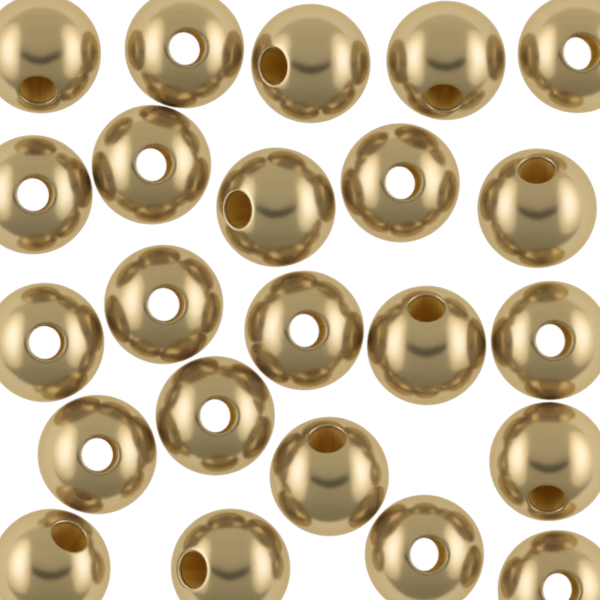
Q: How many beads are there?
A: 23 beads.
